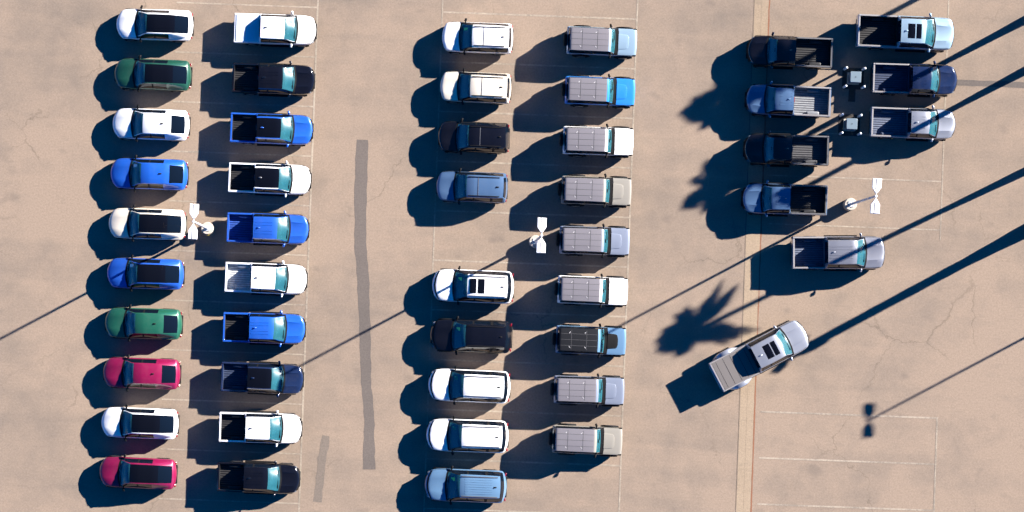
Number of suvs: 28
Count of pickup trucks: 19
